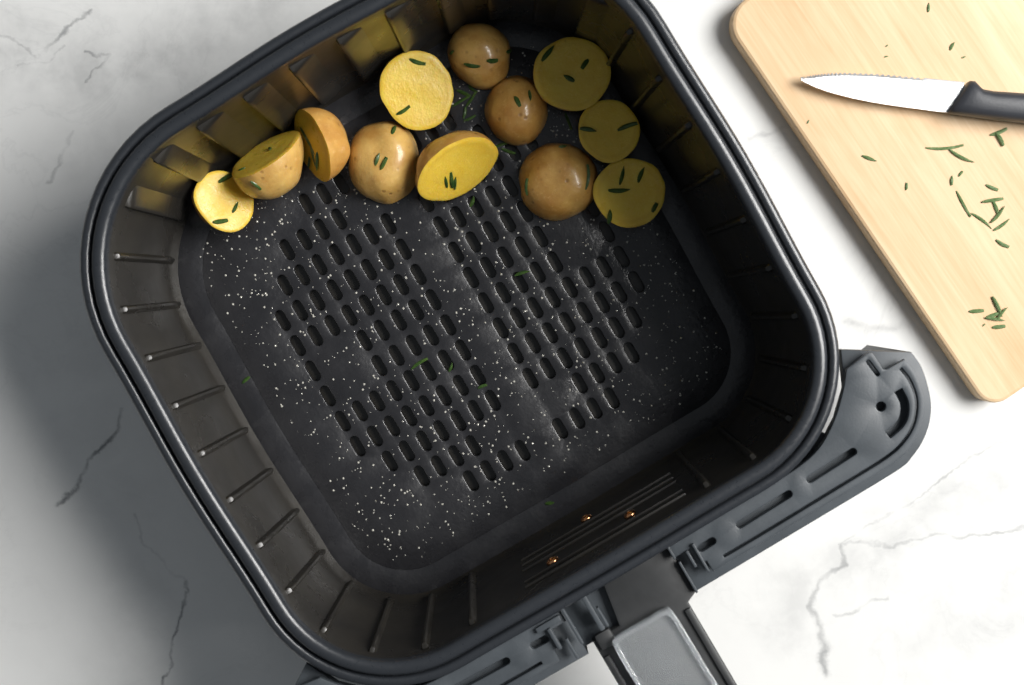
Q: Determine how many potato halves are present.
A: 12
